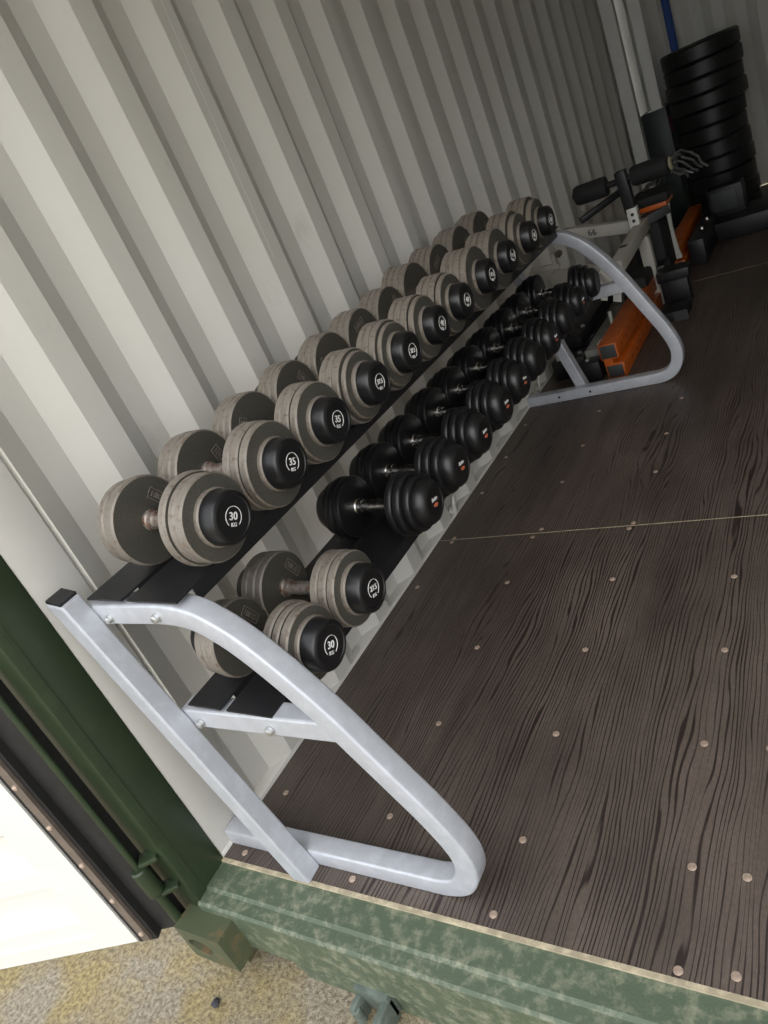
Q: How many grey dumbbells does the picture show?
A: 13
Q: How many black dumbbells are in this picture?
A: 10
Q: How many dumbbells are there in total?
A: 23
